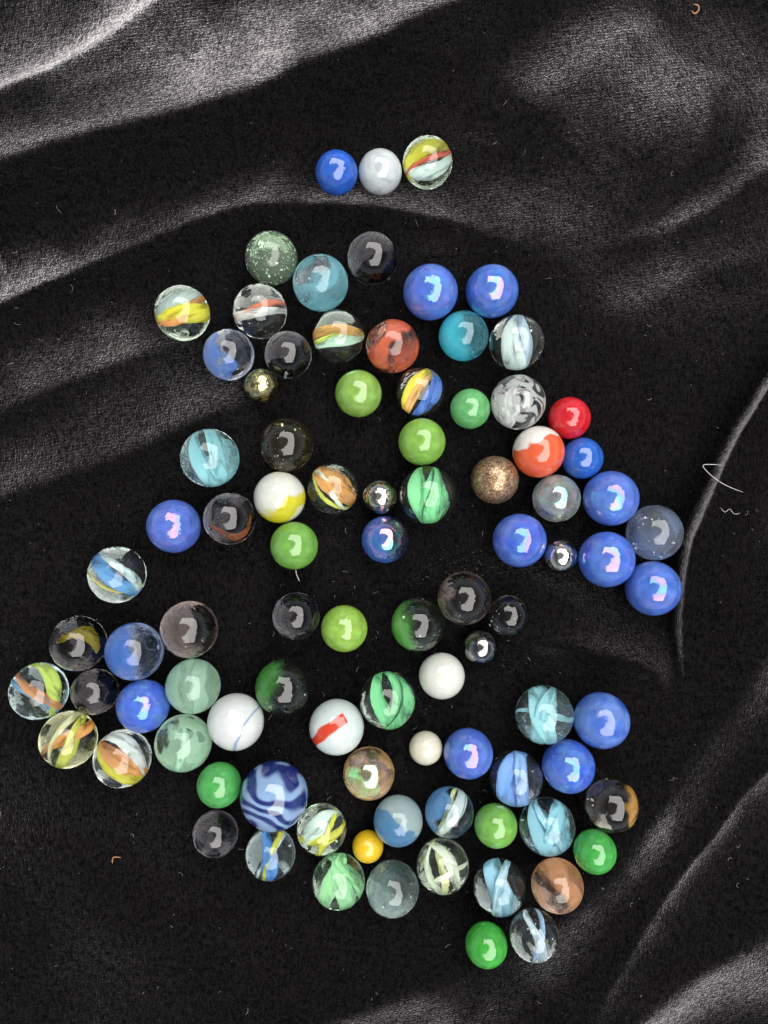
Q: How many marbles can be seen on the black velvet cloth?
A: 91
